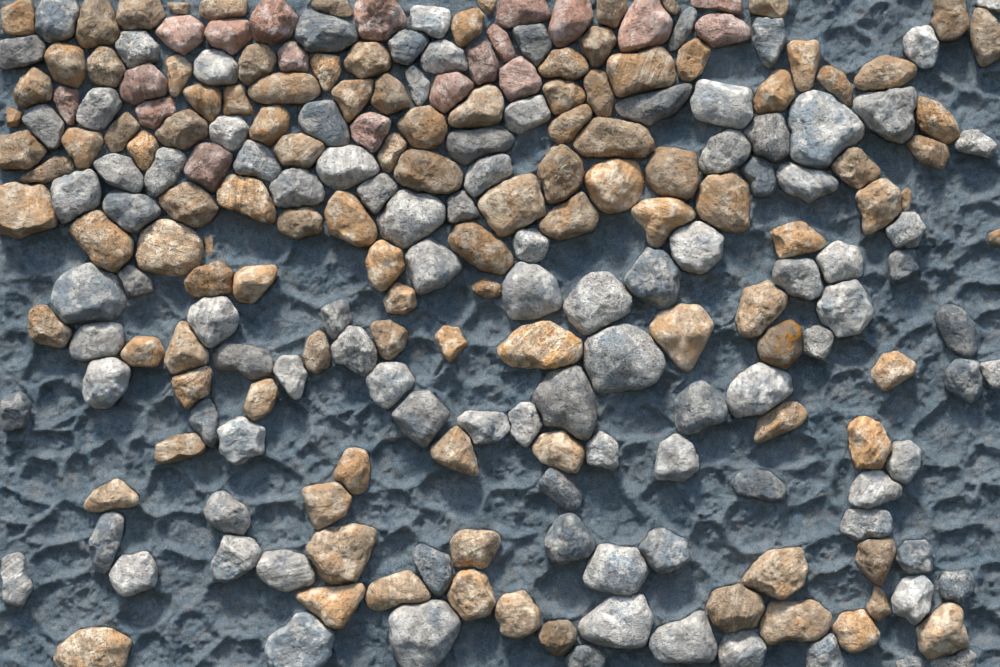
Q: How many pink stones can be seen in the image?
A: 19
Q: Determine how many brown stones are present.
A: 114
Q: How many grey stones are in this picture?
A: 104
